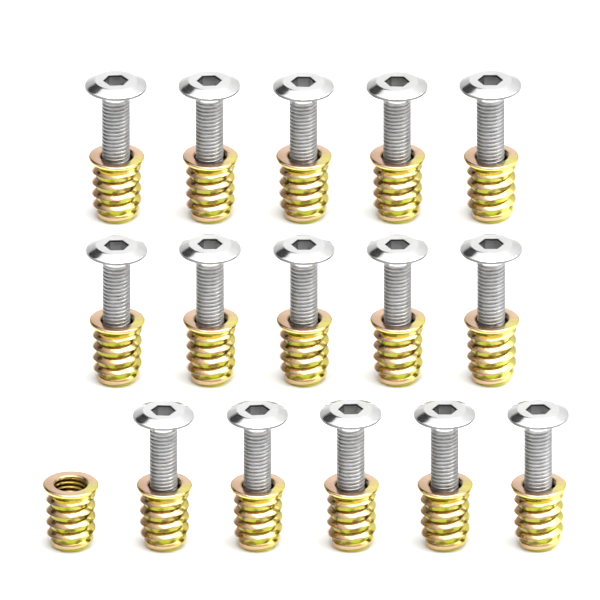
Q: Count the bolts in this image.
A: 15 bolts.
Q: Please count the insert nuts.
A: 16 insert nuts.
